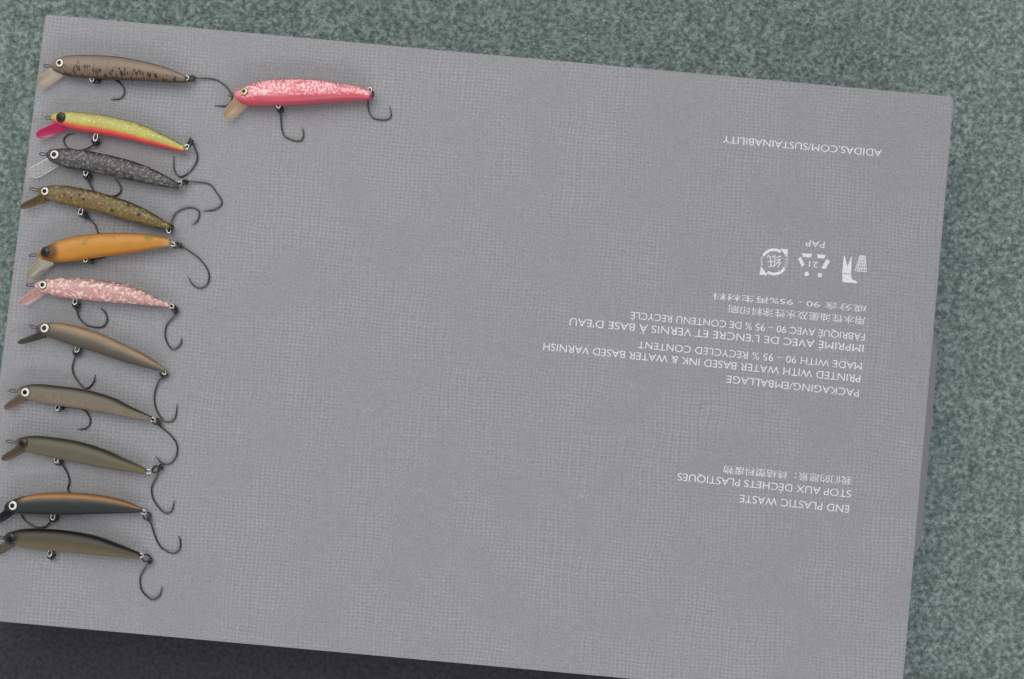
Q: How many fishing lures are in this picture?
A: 12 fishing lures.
